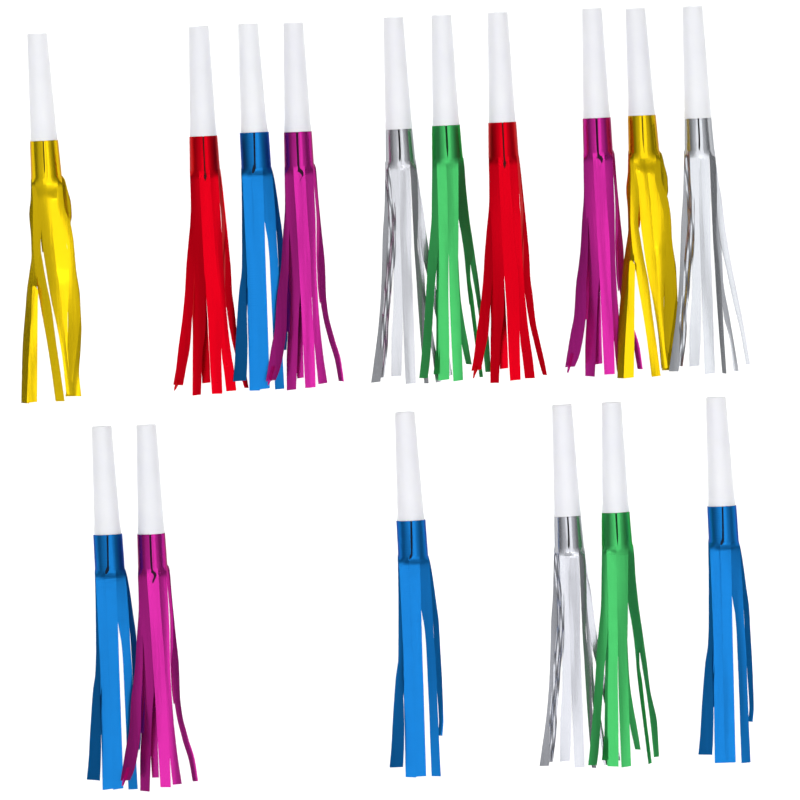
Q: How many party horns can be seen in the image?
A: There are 16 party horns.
